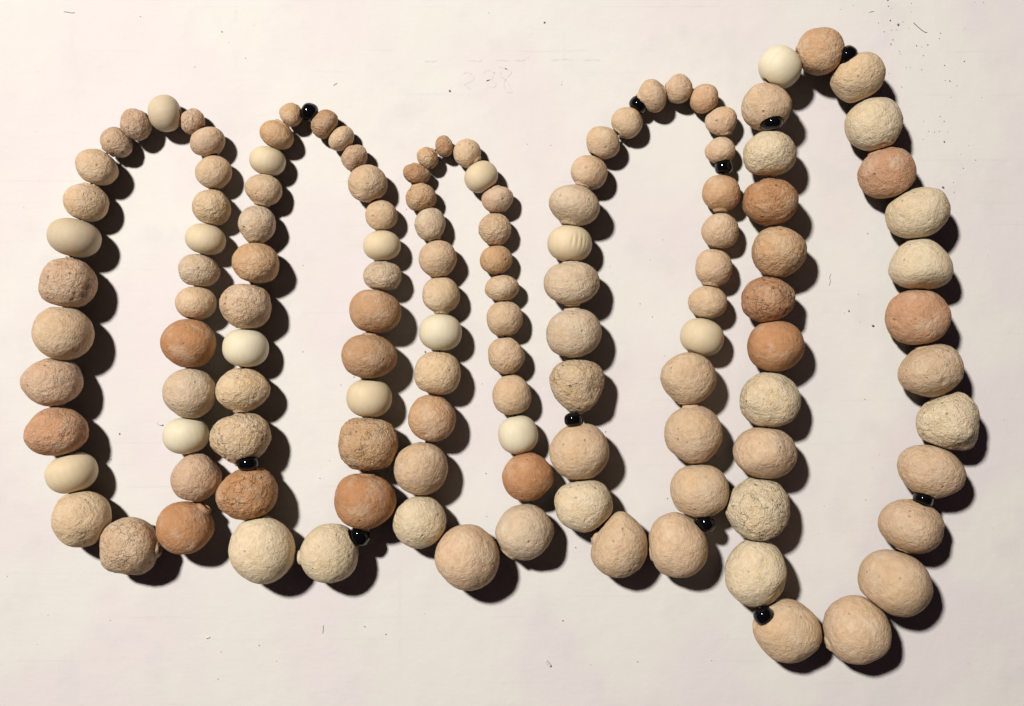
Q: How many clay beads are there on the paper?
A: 110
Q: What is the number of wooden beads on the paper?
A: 15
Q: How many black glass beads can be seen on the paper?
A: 11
